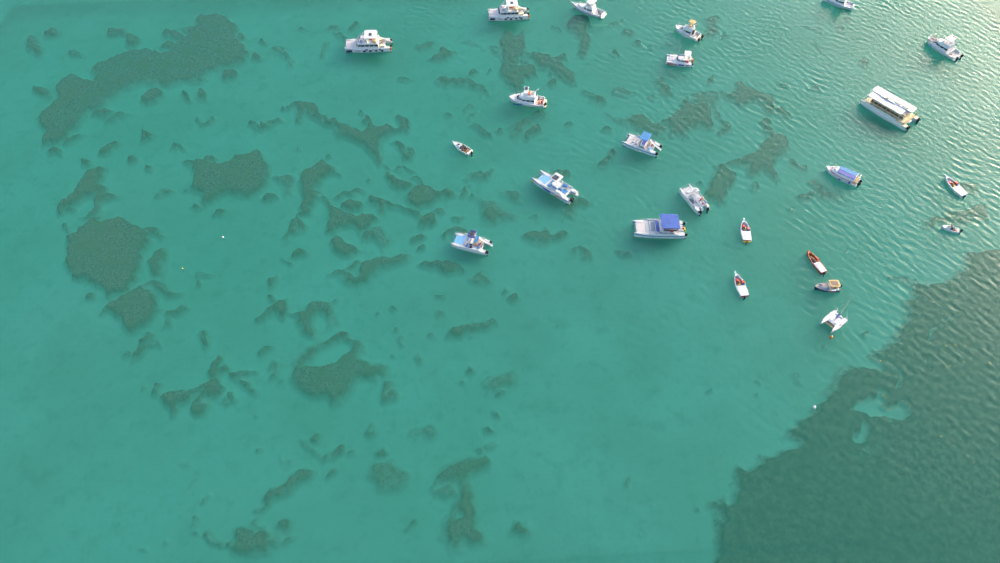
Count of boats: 23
